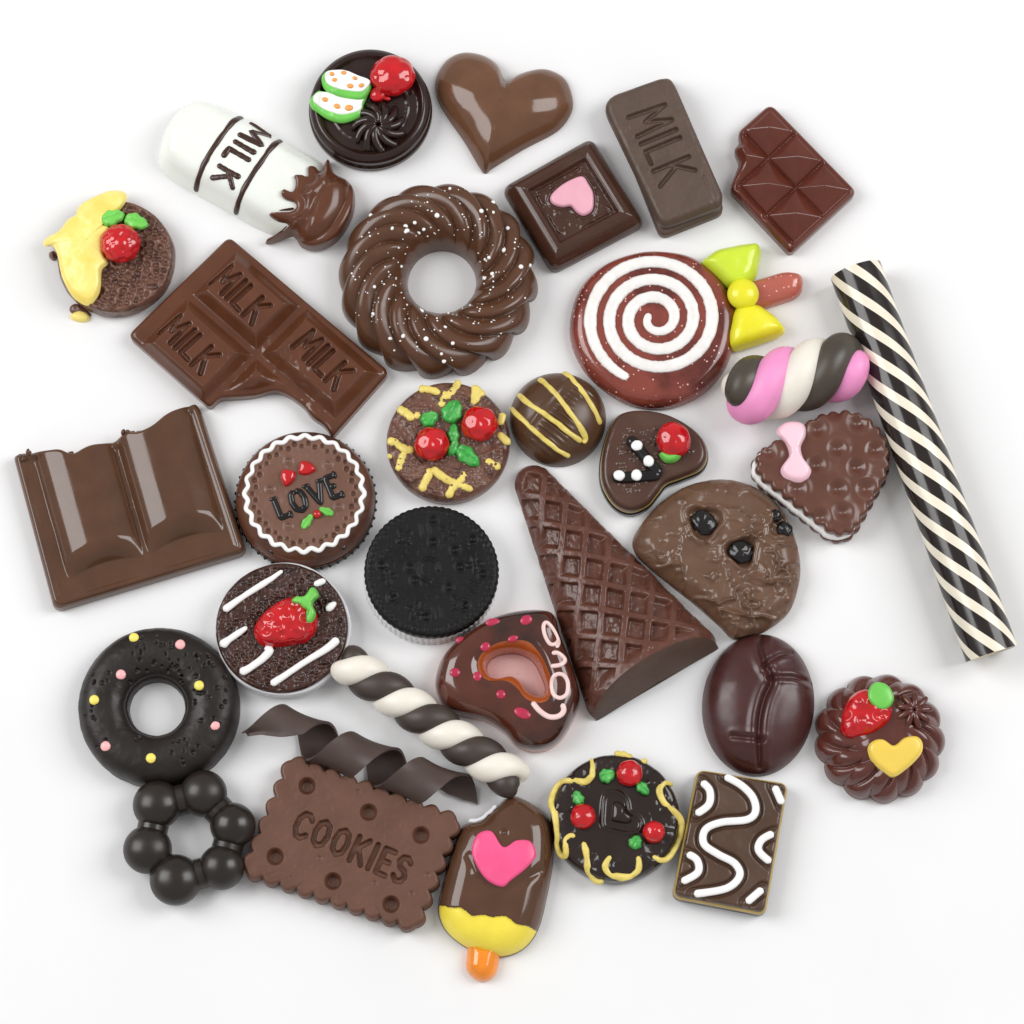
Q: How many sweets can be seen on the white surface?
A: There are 33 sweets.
